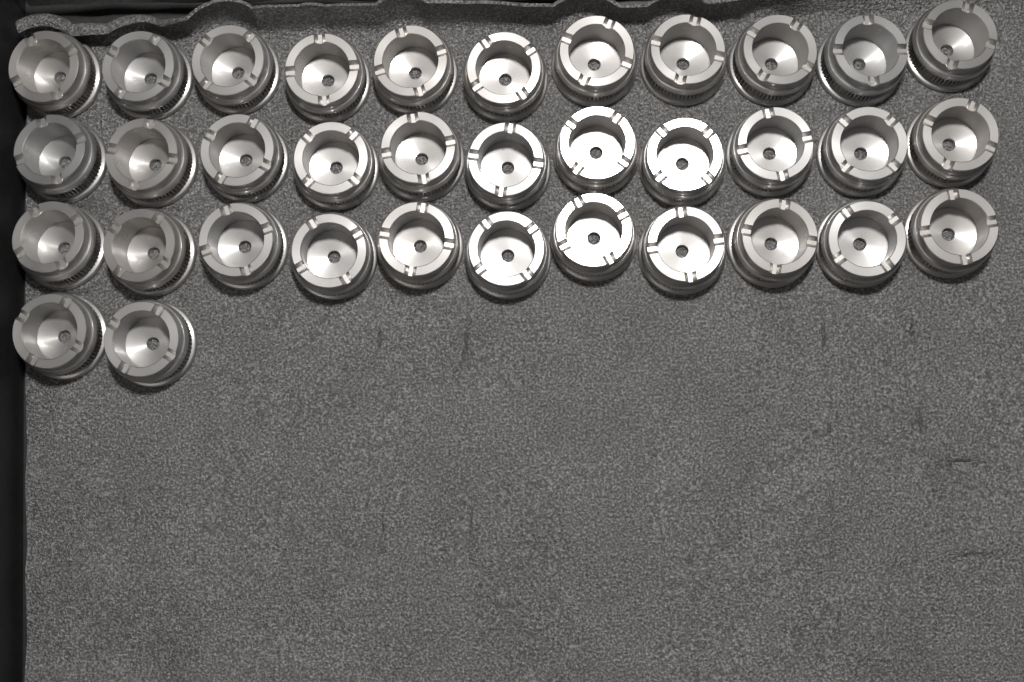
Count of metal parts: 35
